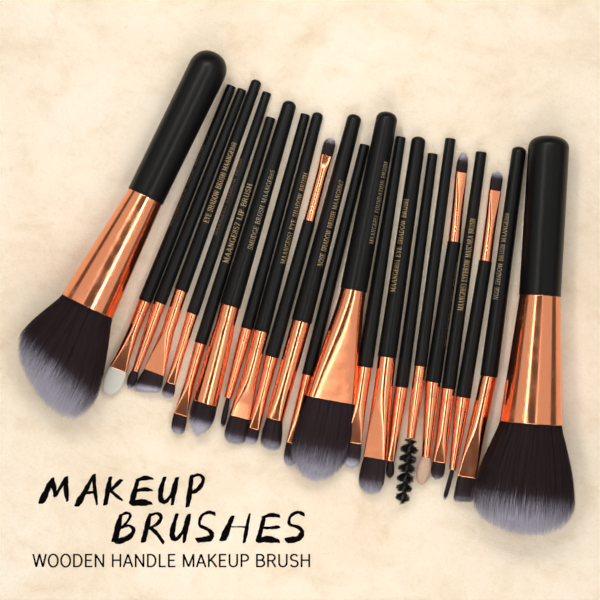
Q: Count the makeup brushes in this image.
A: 22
